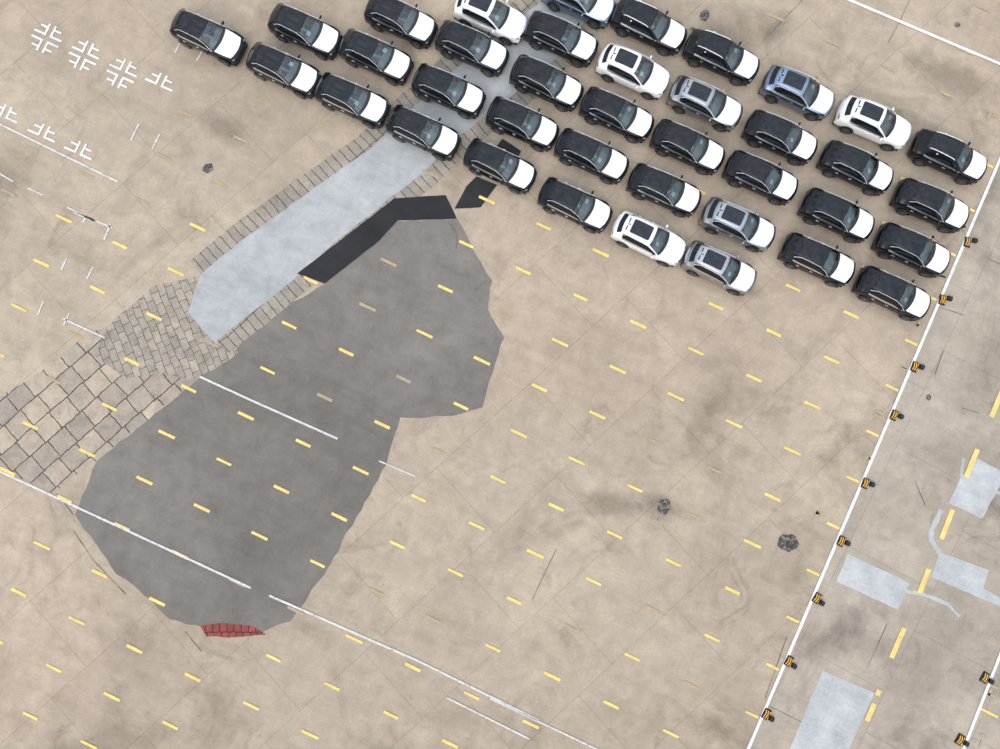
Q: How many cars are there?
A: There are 38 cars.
